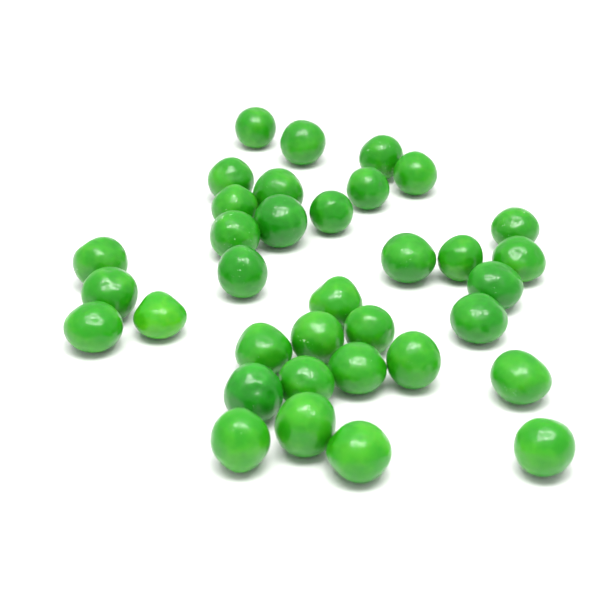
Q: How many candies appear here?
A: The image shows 35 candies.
